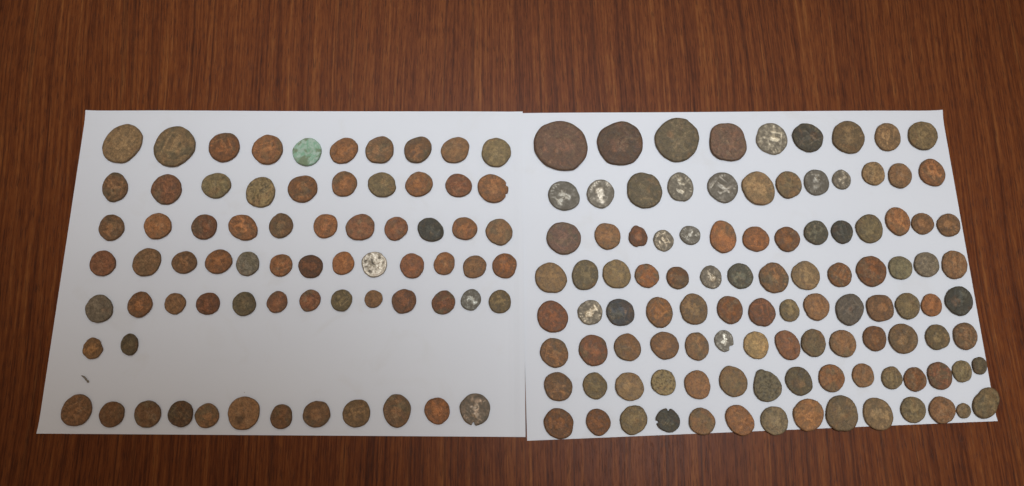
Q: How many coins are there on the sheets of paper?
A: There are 177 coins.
